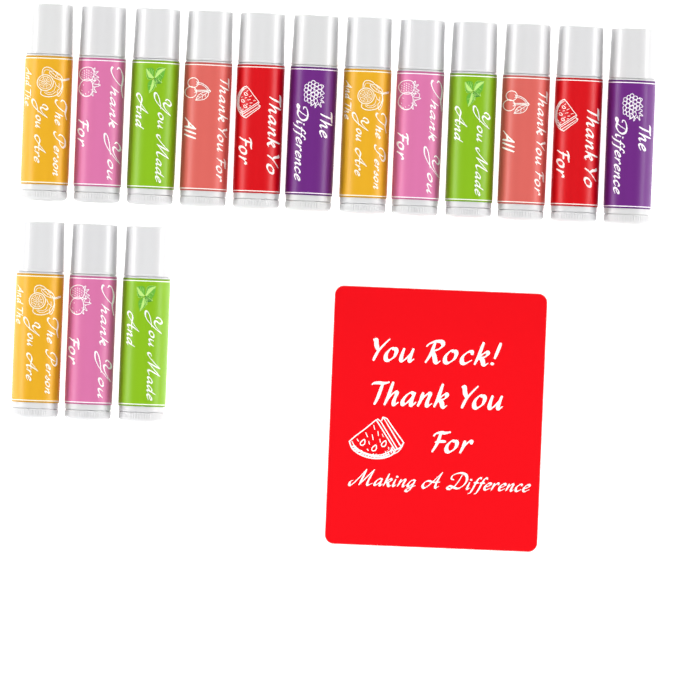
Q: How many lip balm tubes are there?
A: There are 15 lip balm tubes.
